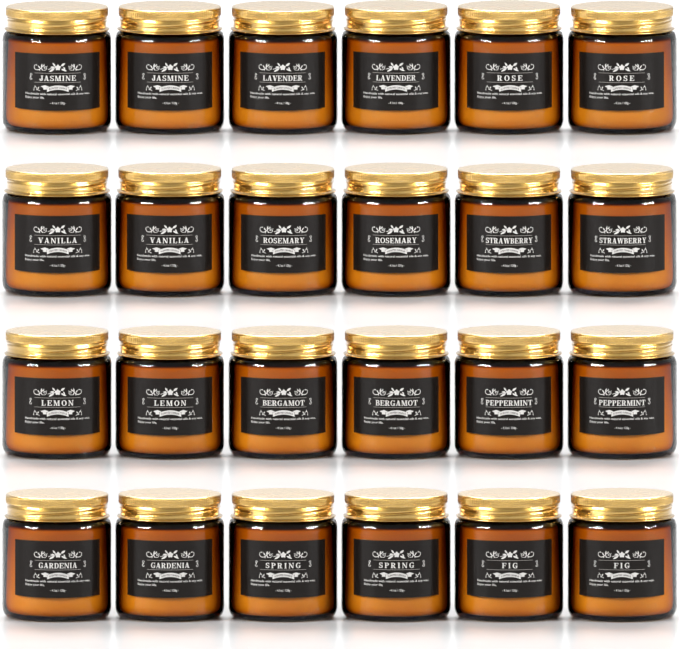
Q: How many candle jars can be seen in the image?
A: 24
